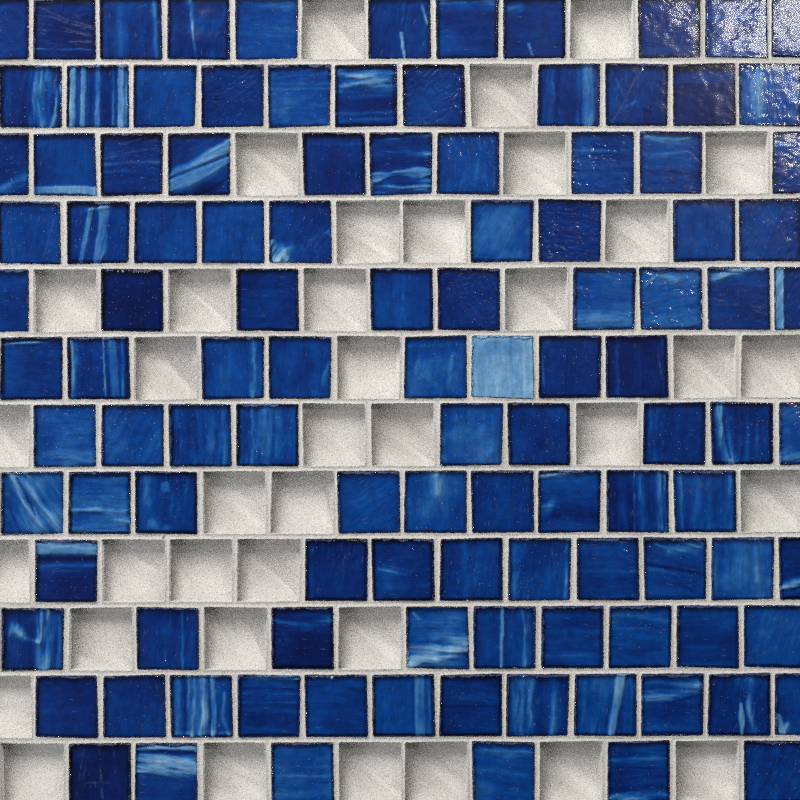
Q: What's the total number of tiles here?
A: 112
